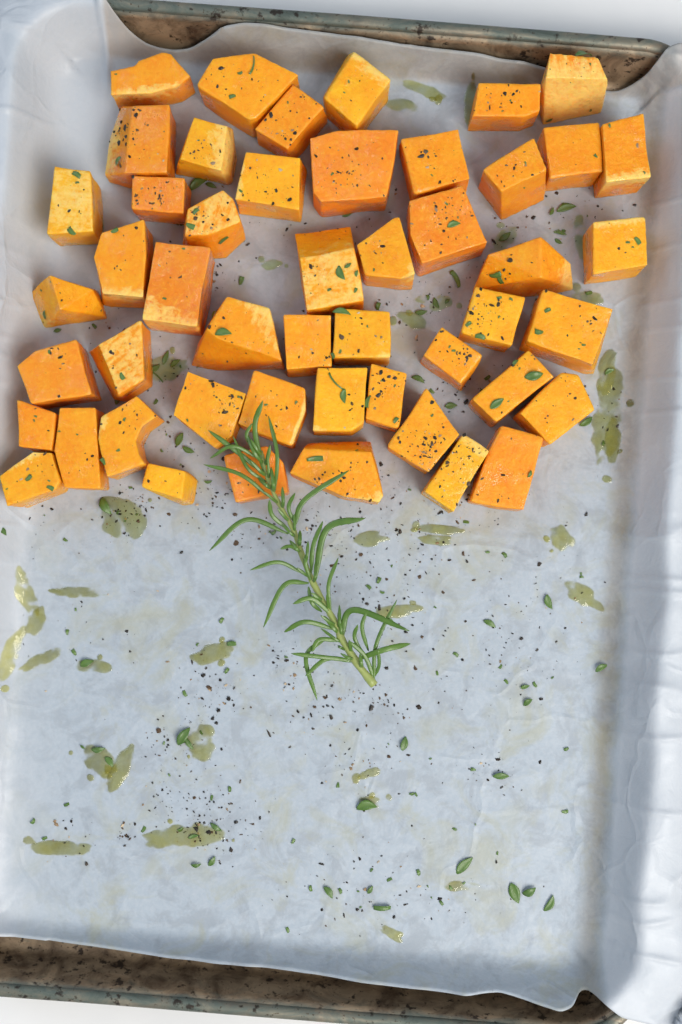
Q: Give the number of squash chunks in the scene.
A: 49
